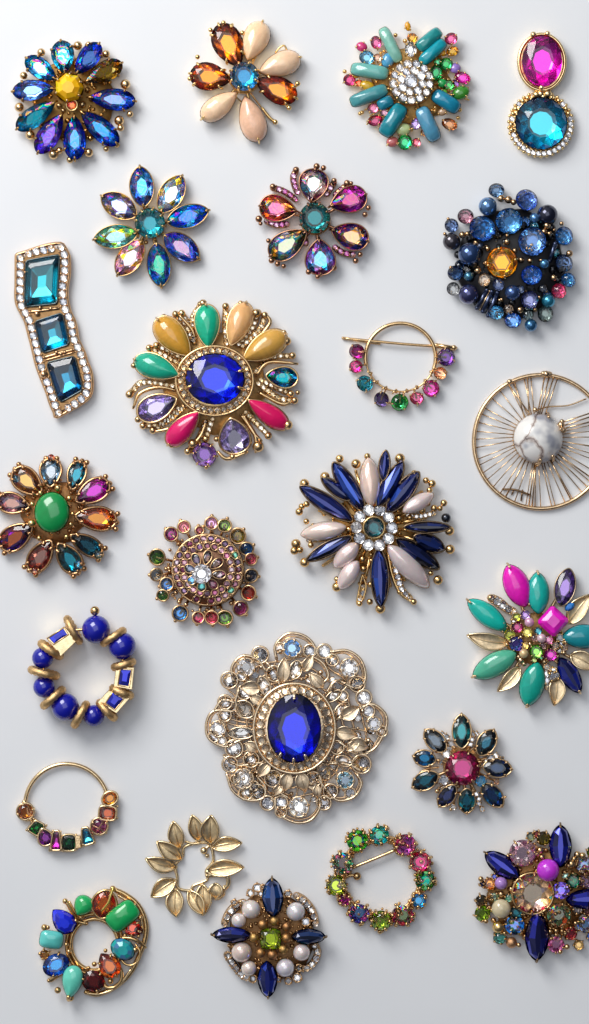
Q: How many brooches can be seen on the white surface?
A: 24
